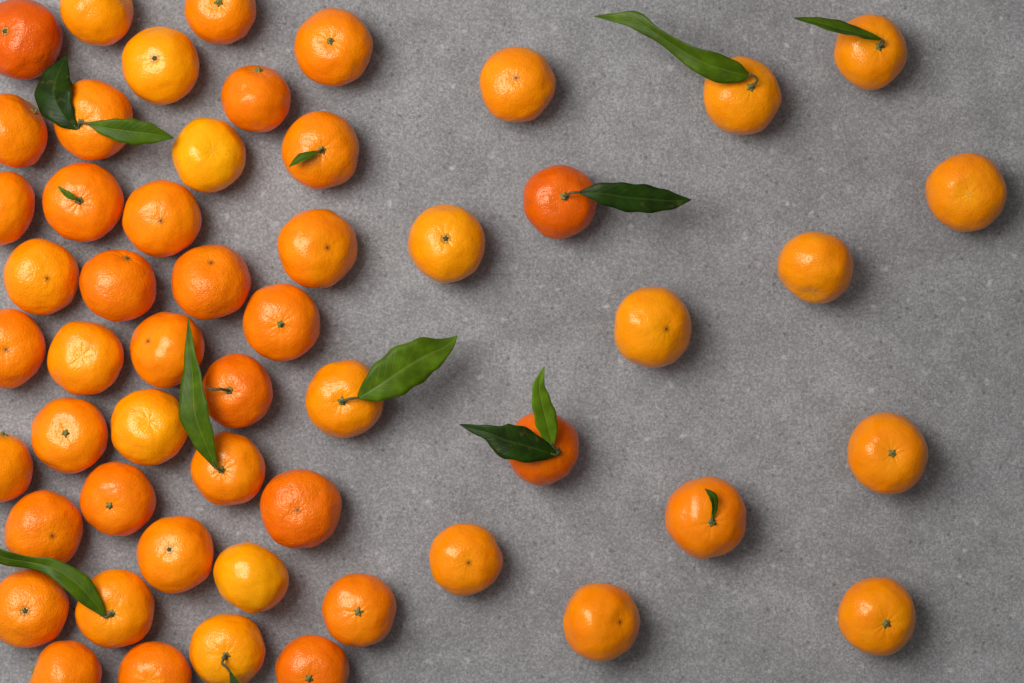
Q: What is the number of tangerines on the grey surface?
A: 53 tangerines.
